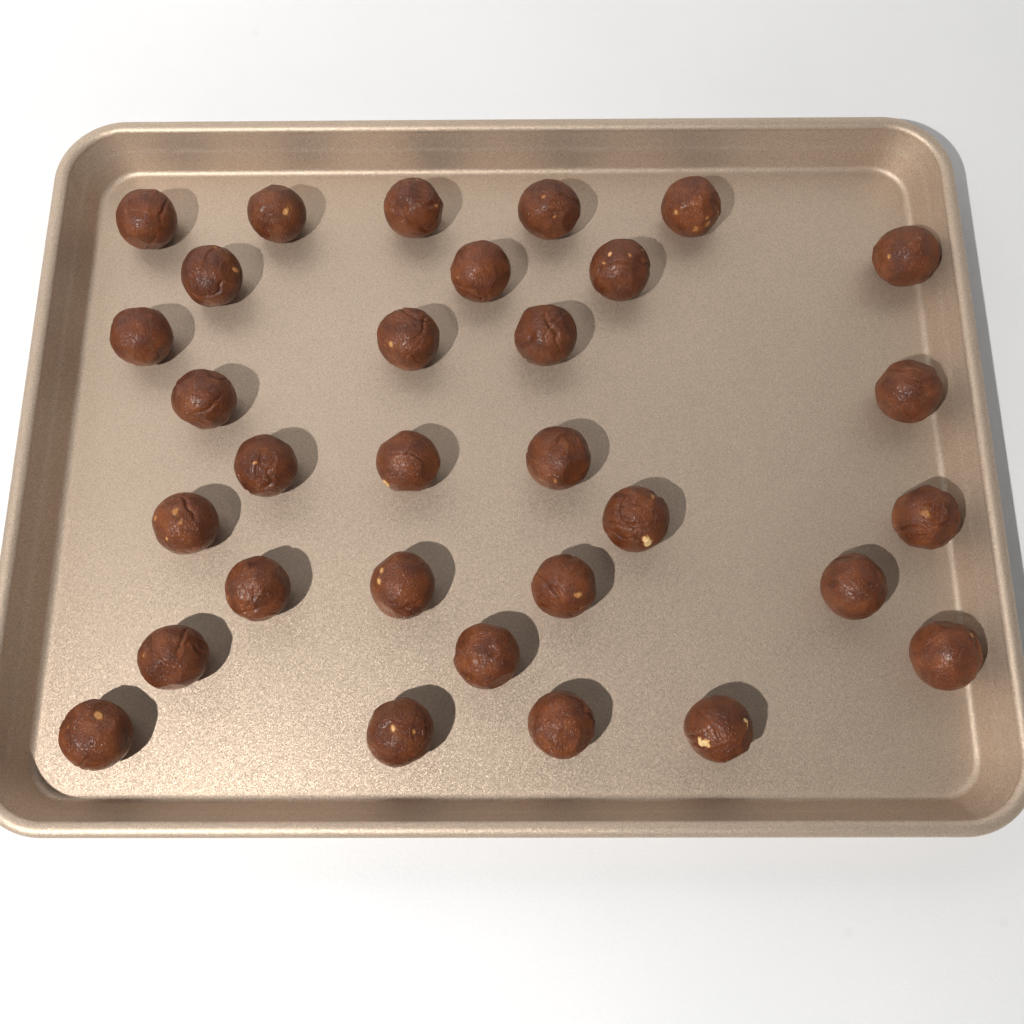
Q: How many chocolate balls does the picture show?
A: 31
